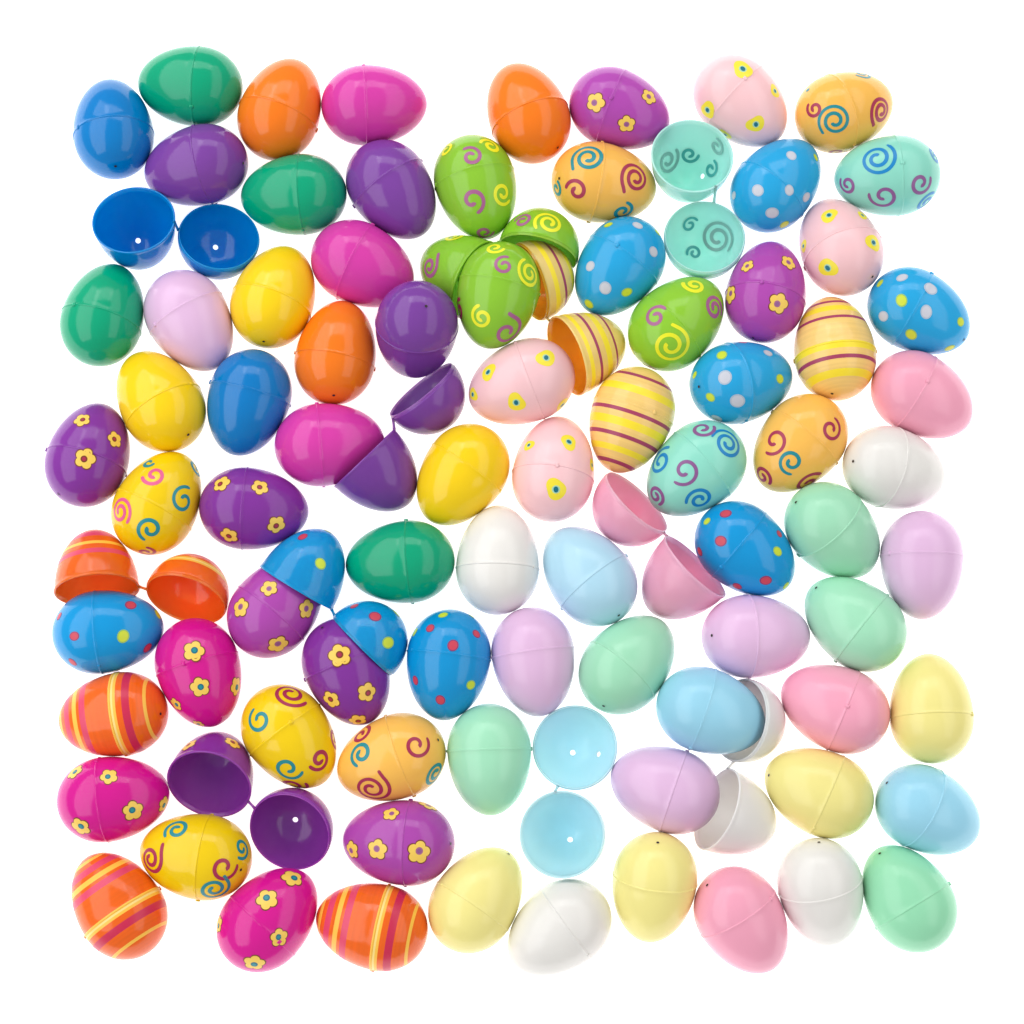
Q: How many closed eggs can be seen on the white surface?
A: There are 80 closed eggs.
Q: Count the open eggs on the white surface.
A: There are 11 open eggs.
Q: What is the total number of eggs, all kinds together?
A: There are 91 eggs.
